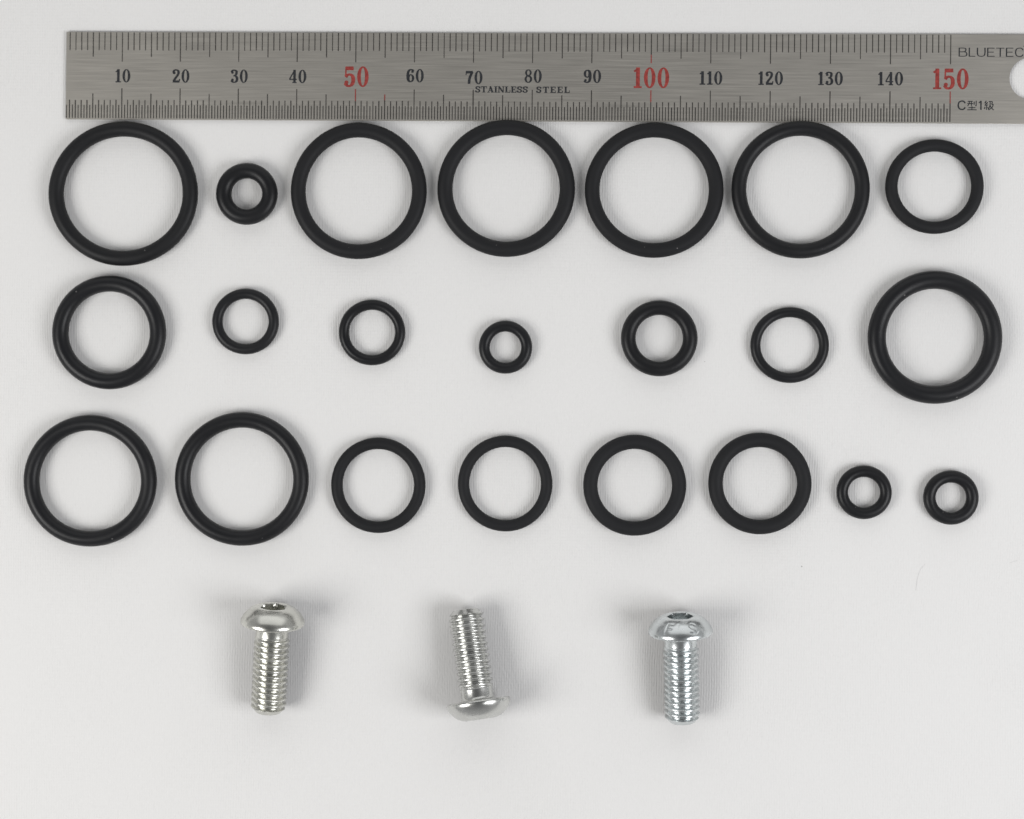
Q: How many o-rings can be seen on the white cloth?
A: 22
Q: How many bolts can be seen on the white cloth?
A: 3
